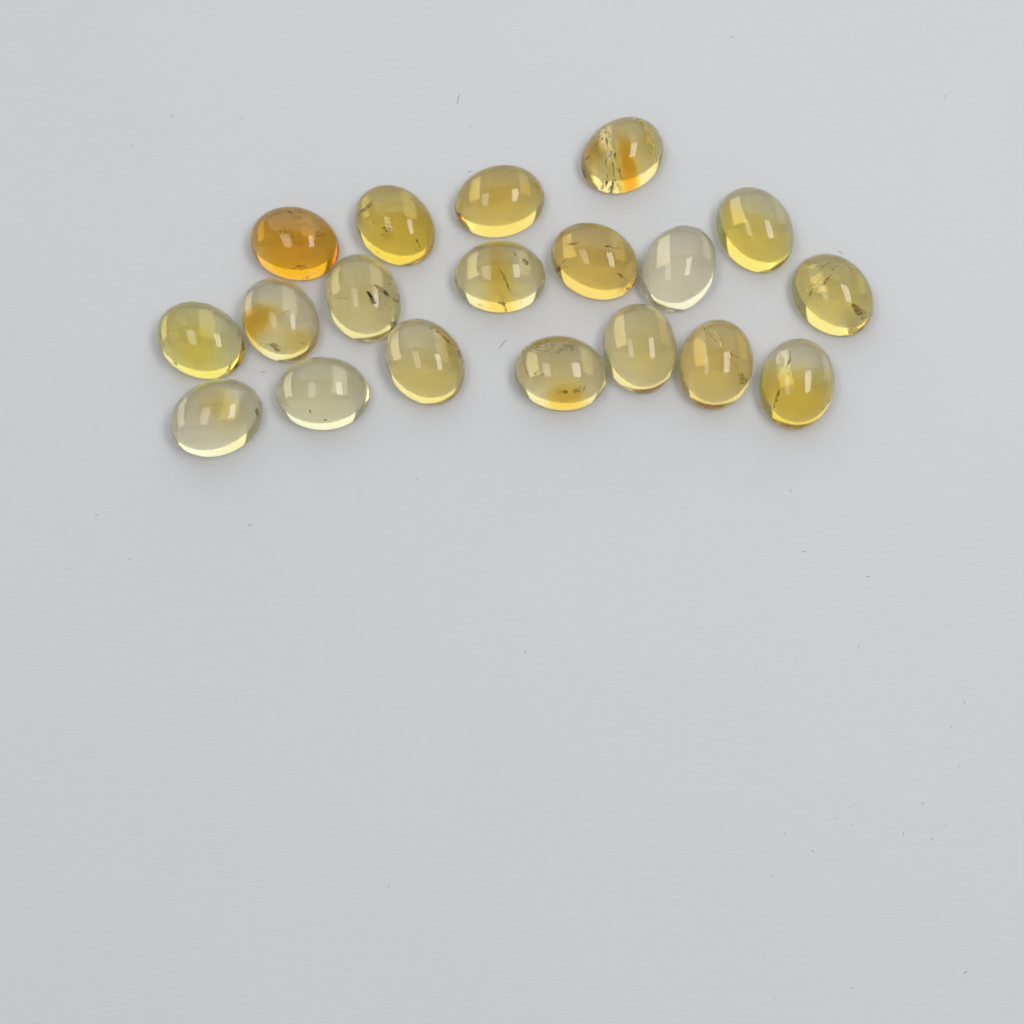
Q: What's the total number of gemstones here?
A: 19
